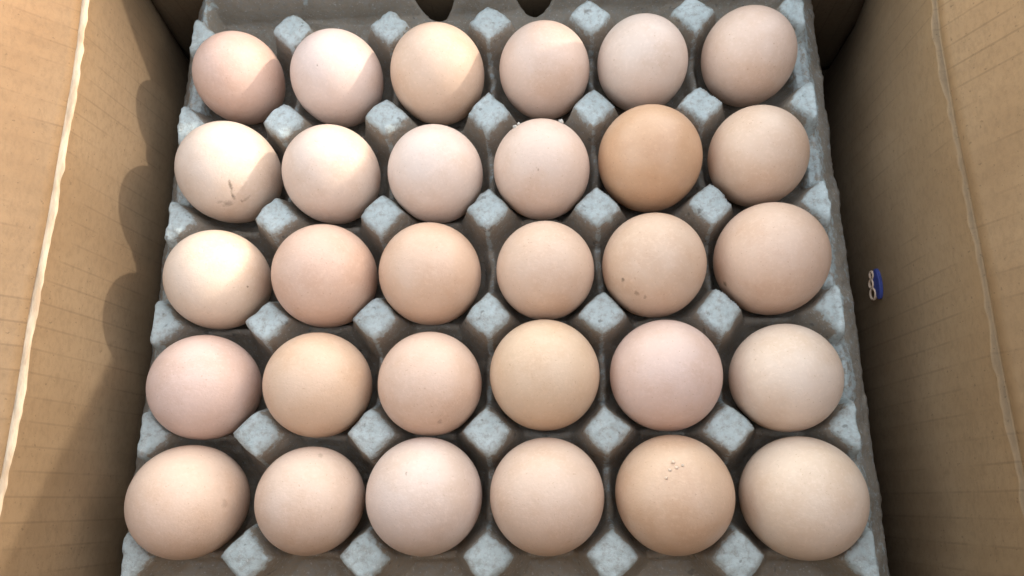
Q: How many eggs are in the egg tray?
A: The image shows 30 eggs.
